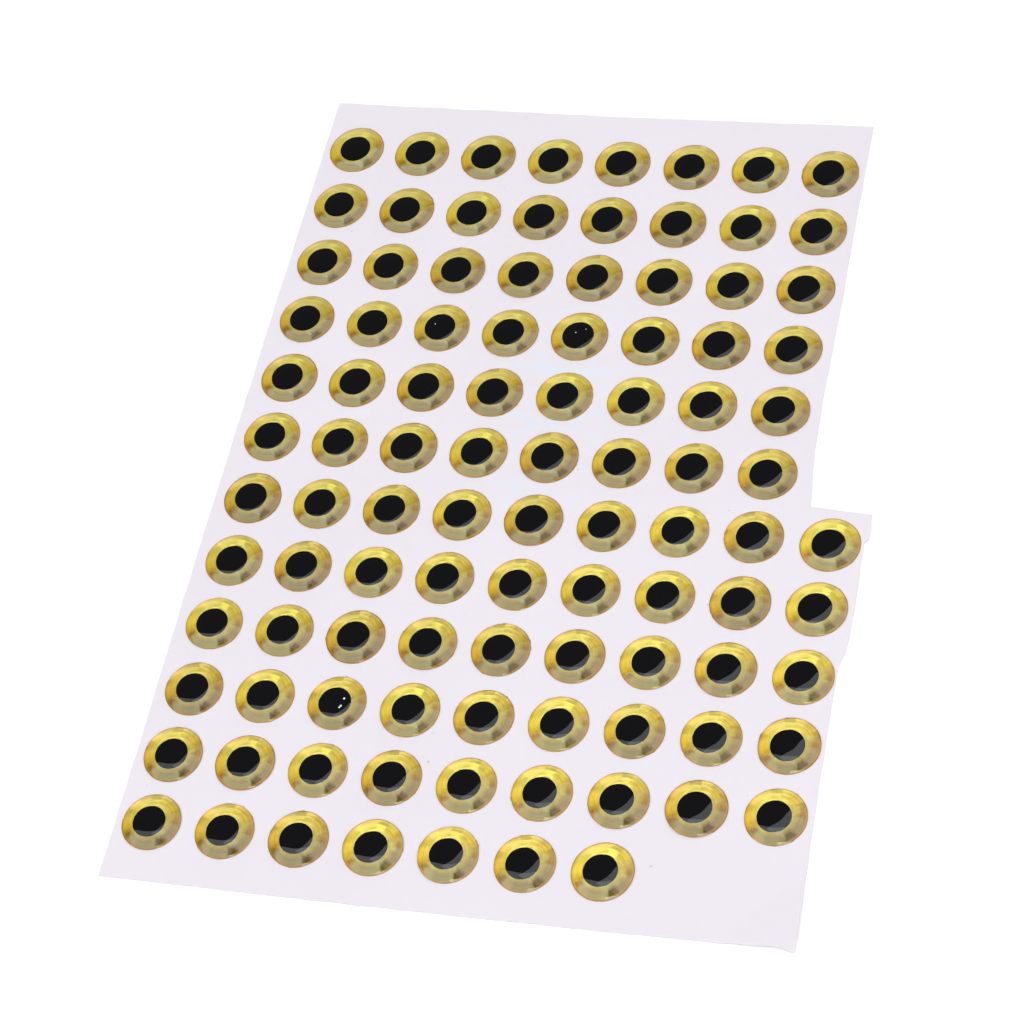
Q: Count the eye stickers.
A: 100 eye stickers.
